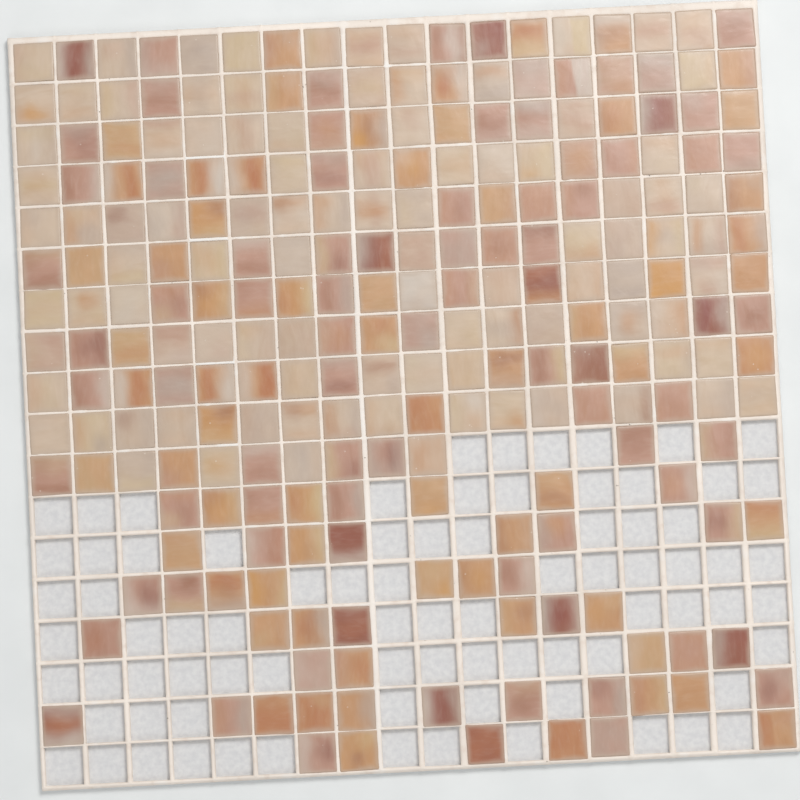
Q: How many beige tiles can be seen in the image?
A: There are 96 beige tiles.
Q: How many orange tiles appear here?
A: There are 65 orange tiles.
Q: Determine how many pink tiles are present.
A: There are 69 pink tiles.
